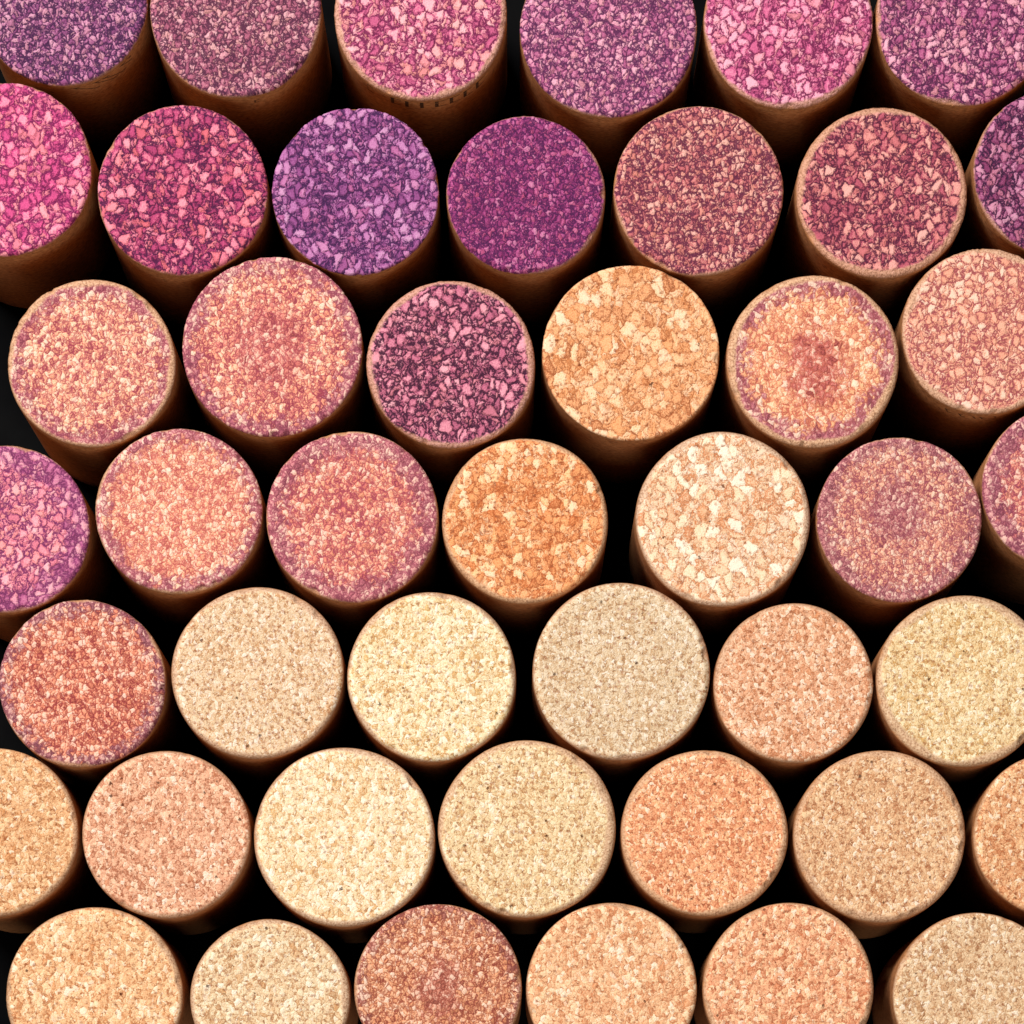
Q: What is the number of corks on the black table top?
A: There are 45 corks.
